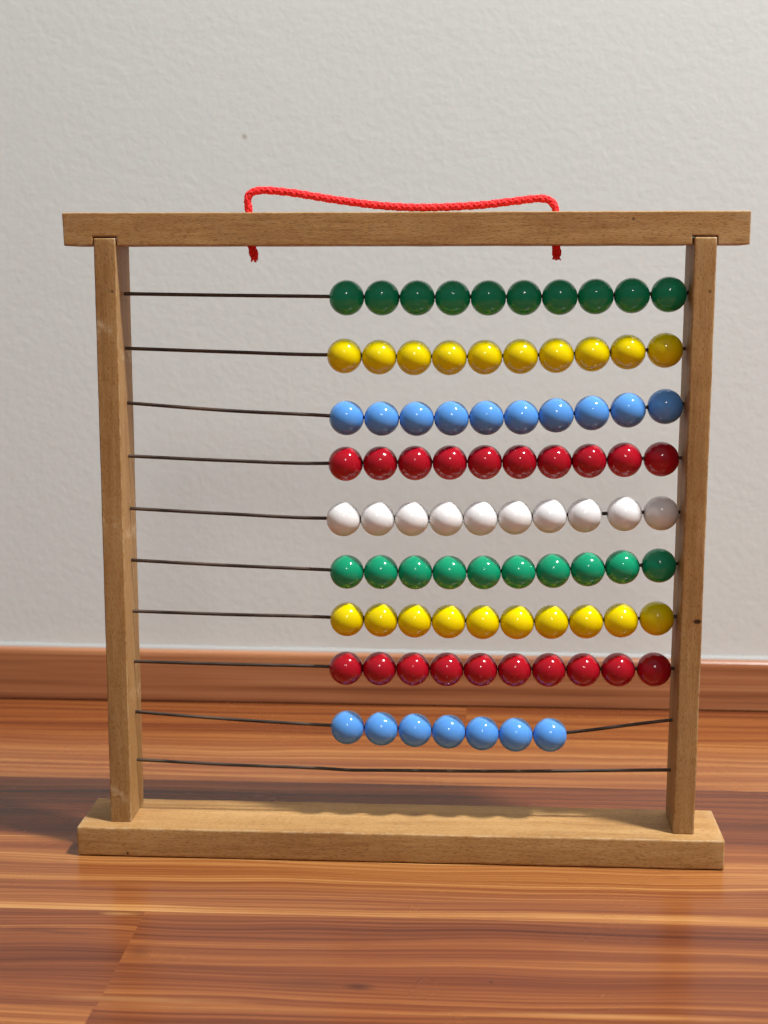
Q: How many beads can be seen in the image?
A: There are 87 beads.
